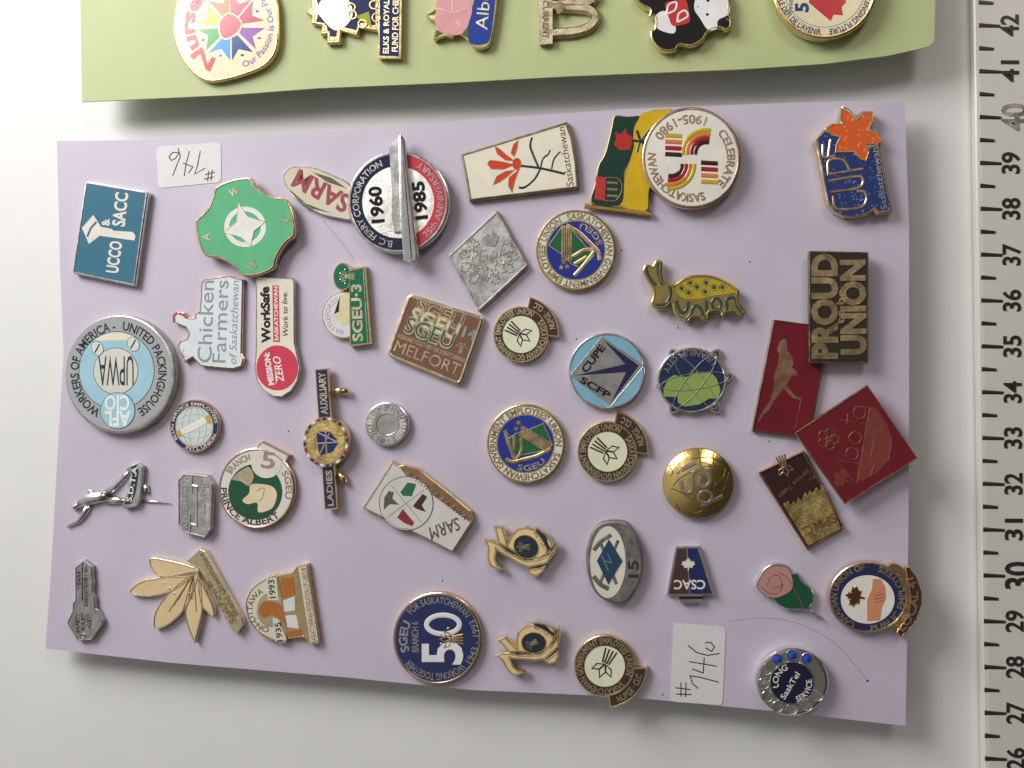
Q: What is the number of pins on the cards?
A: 51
